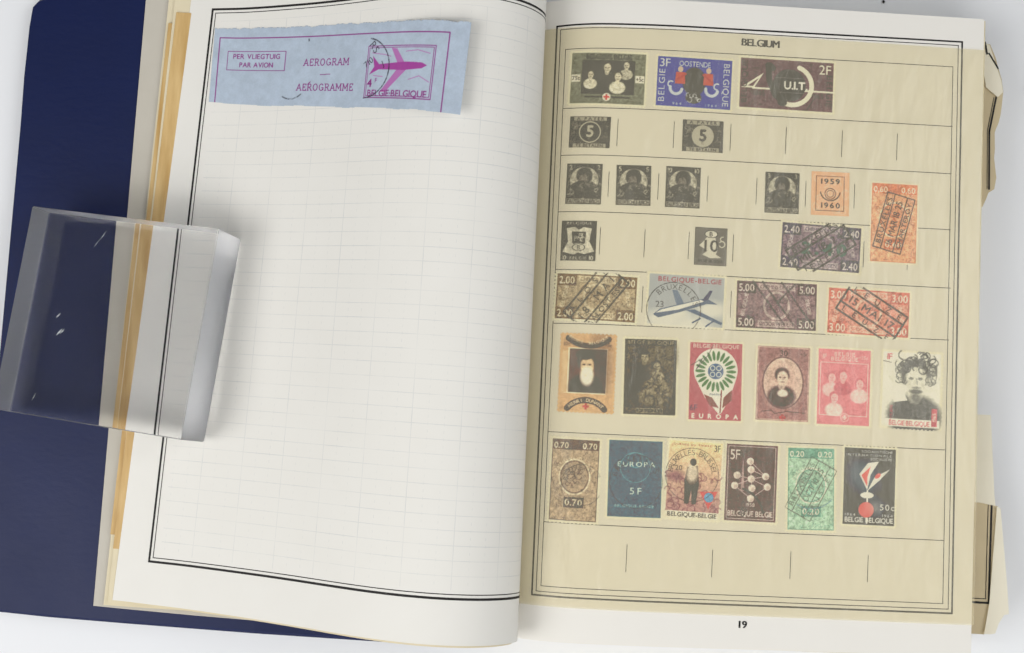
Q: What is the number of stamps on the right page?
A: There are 30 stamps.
